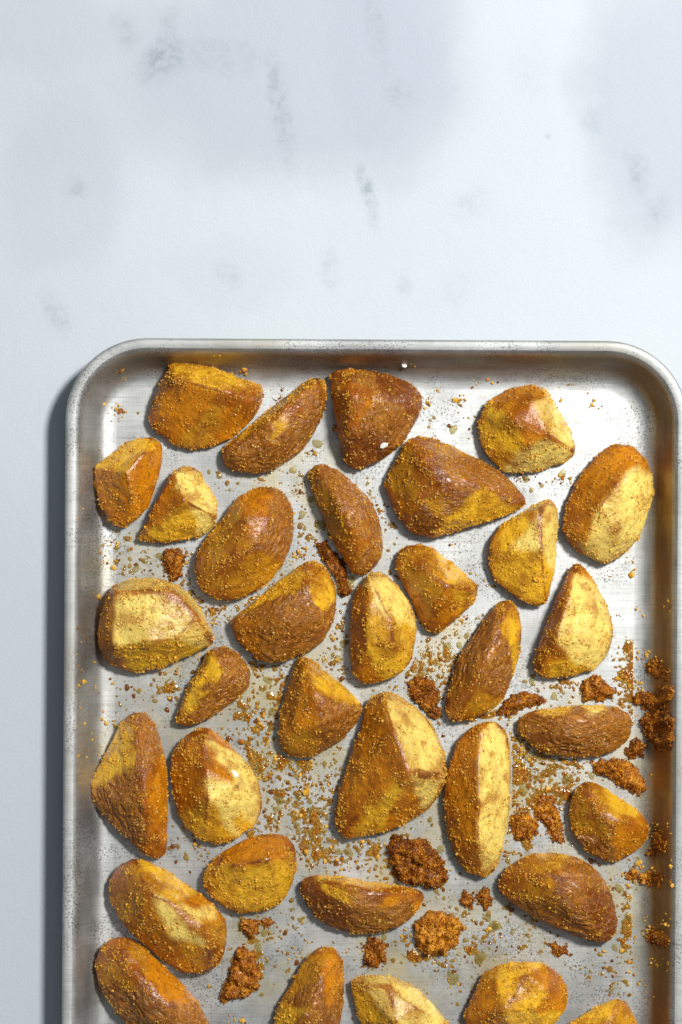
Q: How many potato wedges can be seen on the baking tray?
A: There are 34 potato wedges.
